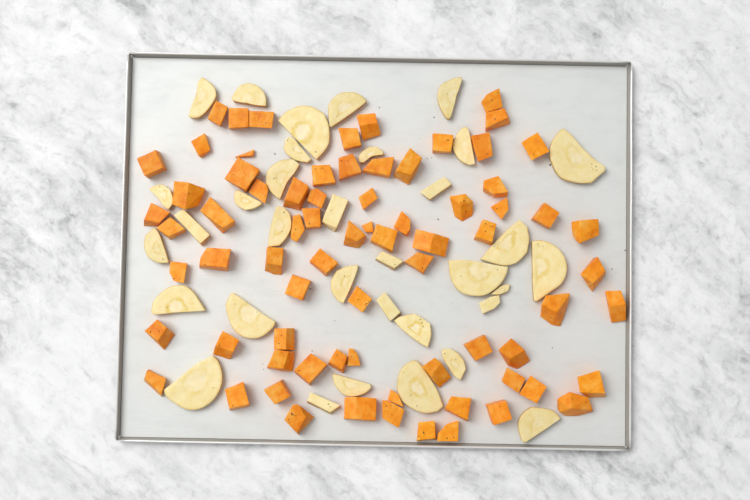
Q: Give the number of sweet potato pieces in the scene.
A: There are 74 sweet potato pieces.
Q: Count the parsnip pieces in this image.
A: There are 34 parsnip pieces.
